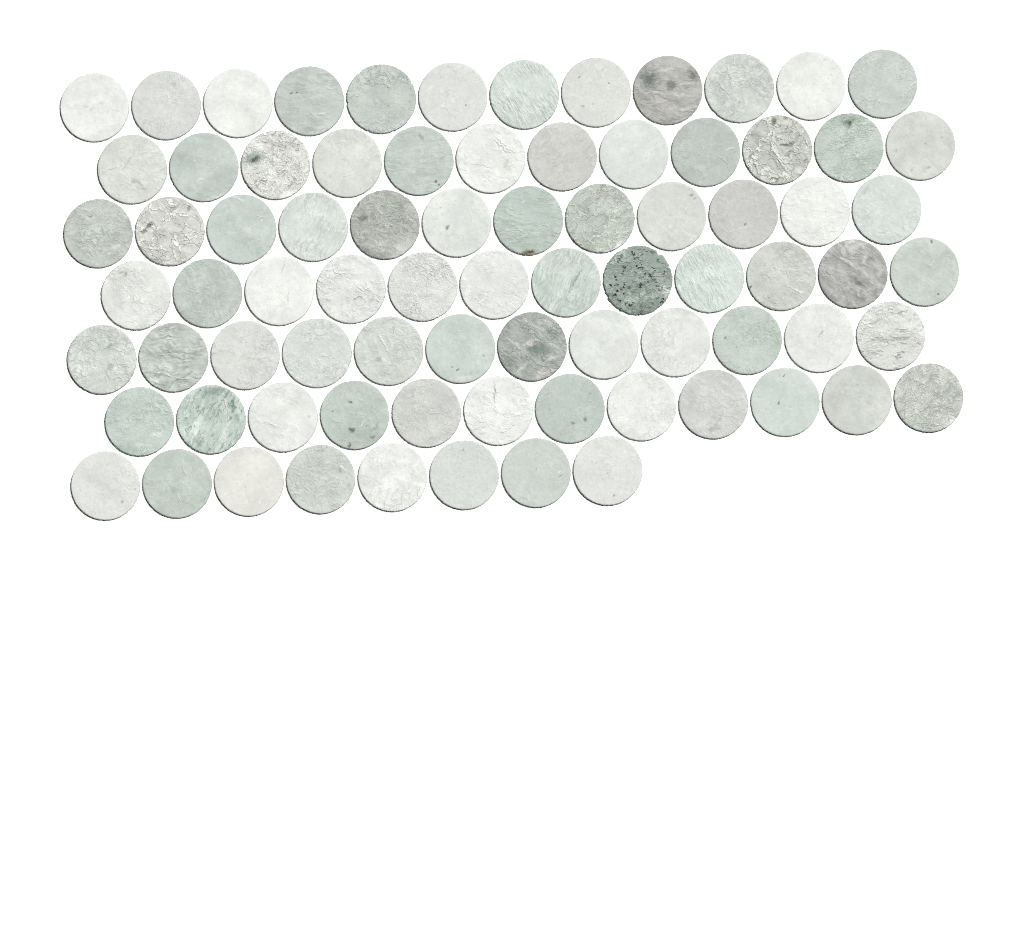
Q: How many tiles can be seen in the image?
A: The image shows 80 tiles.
